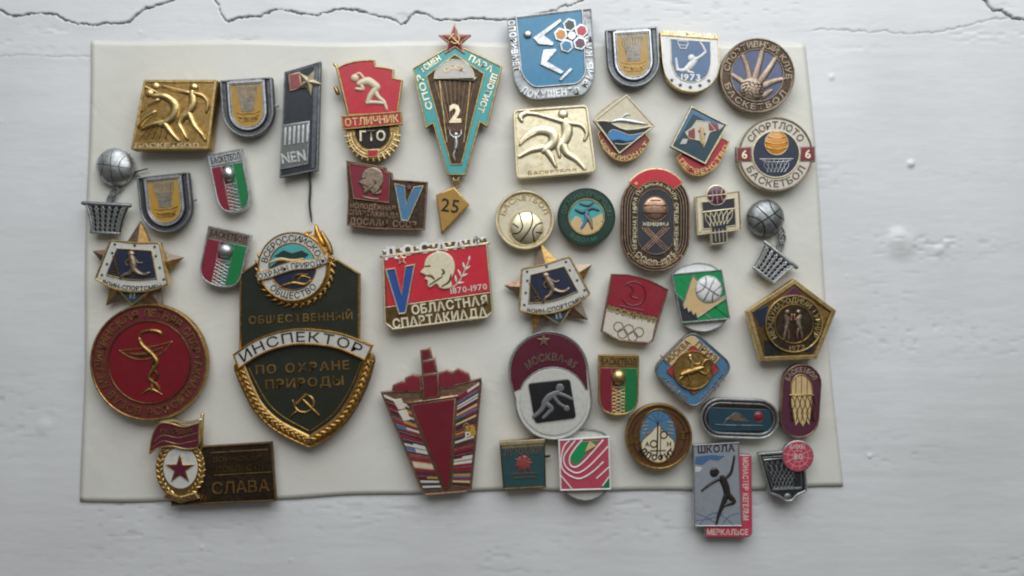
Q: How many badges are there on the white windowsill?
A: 43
